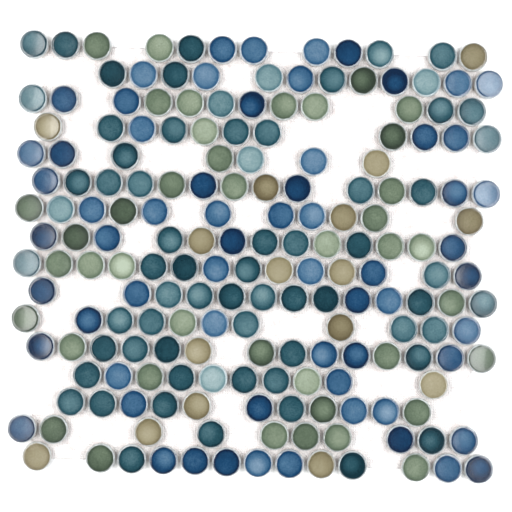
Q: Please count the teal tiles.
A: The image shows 67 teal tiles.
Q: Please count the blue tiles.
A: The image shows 64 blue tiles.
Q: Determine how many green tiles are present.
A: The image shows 41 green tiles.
